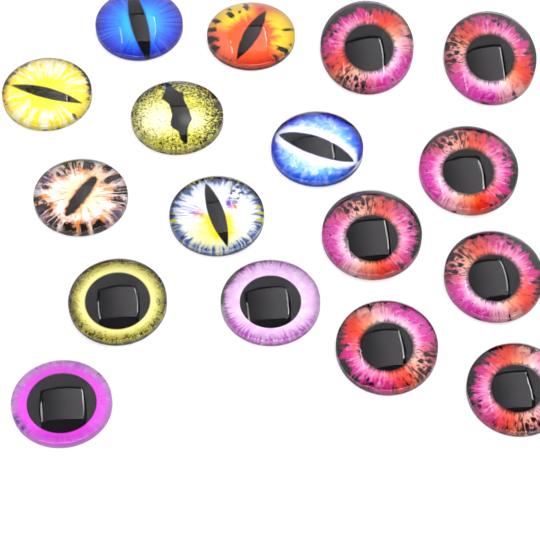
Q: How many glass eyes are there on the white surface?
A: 17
